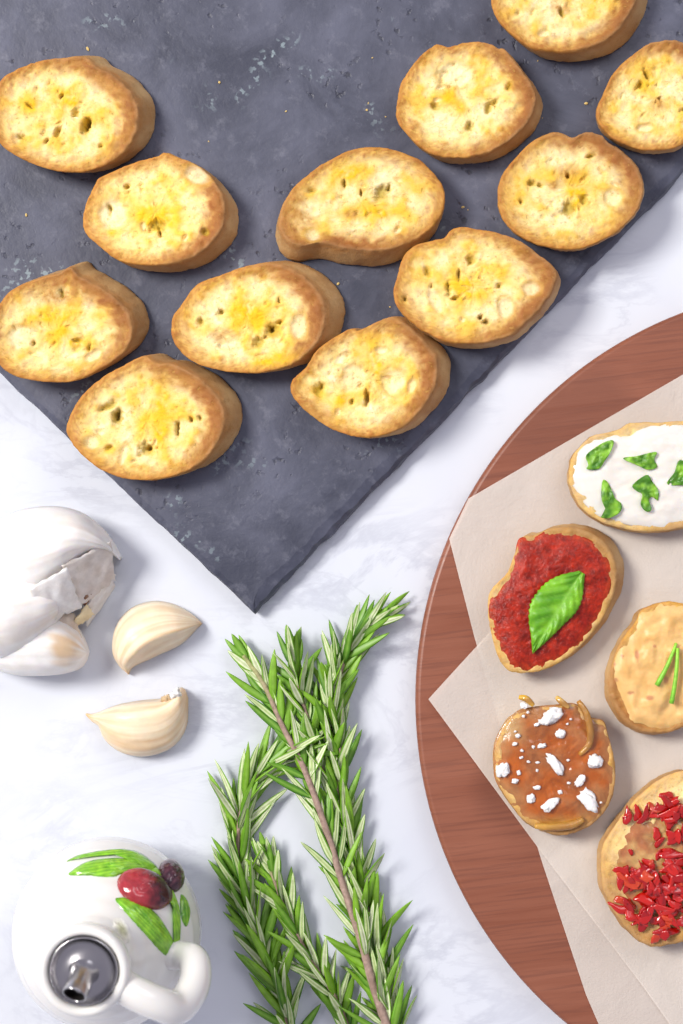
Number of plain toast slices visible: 12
